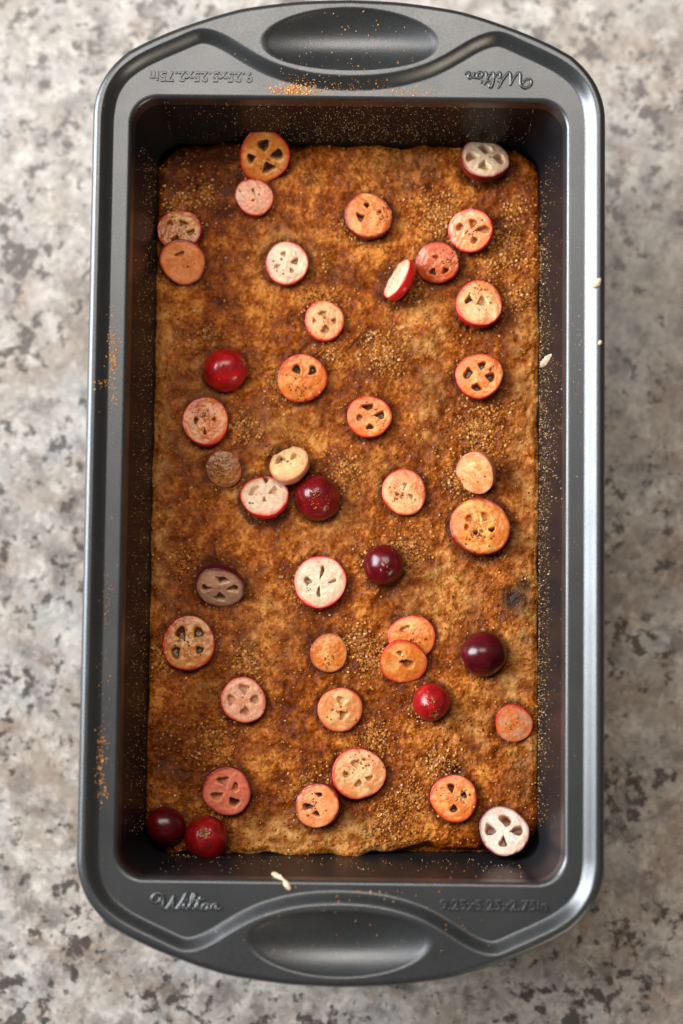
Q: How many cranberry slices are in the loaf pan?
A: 36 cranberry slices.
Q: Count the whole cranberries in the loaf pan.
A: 7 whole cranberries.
